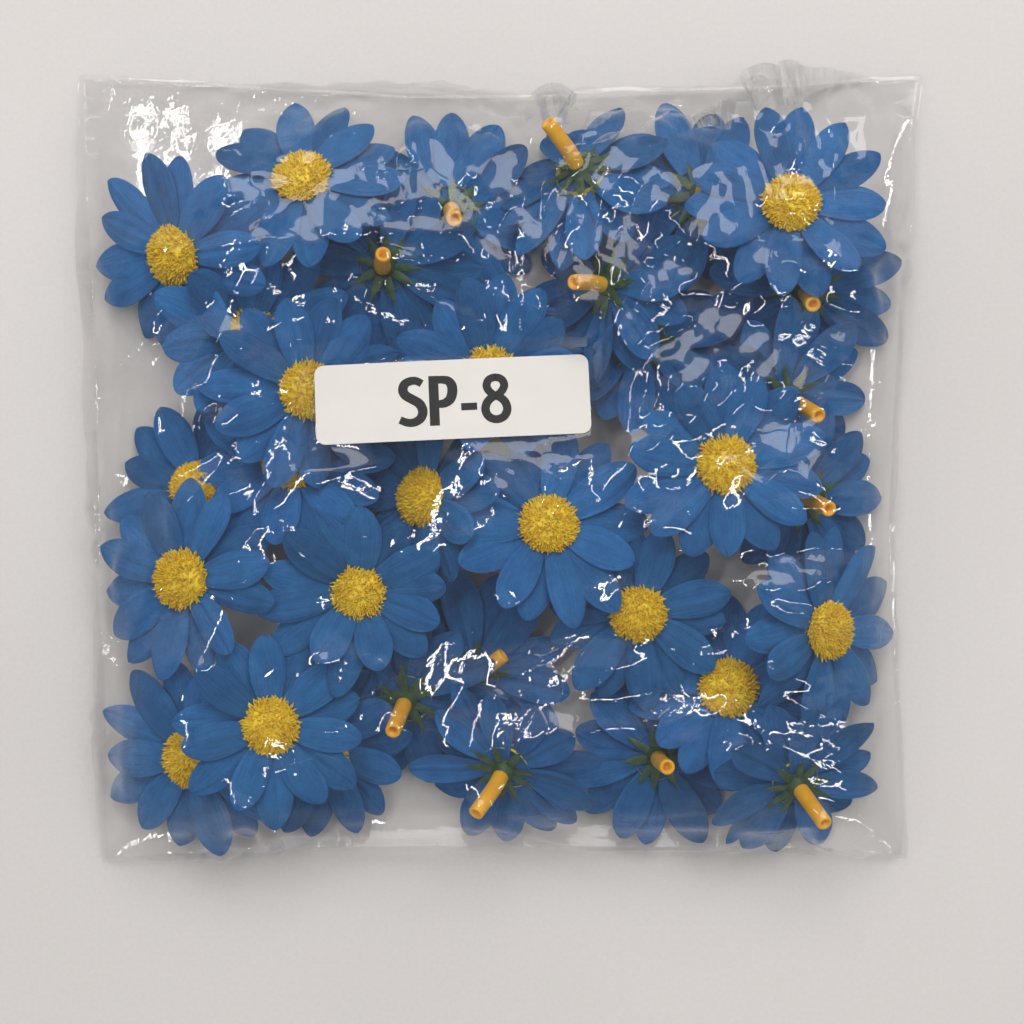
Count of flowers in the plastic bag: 33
